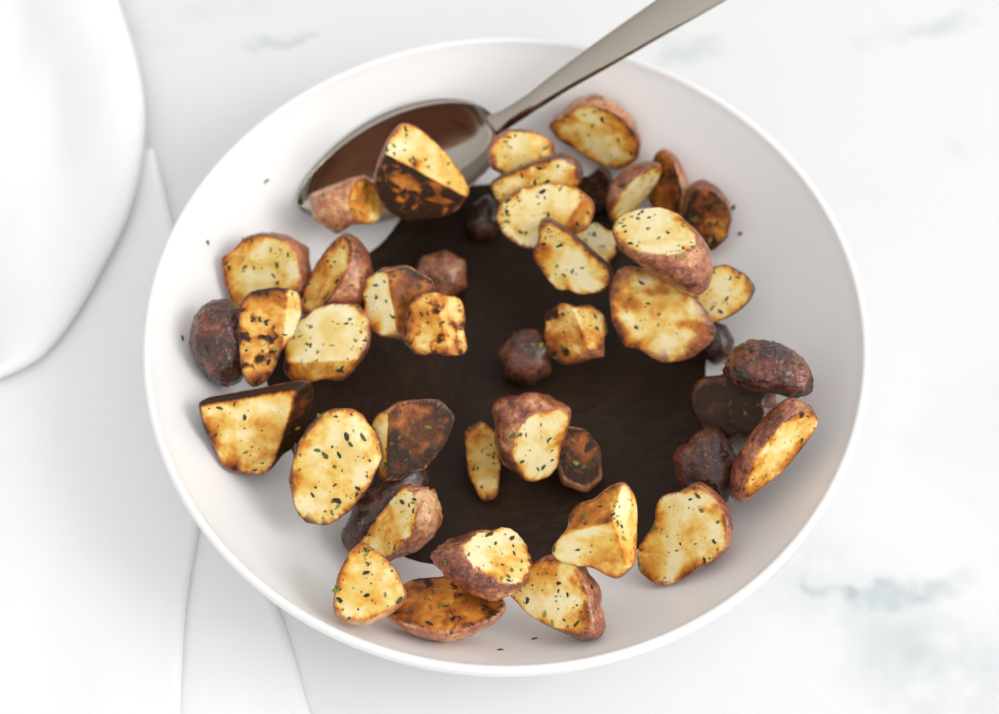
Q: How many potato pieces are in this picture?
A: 45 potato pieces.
